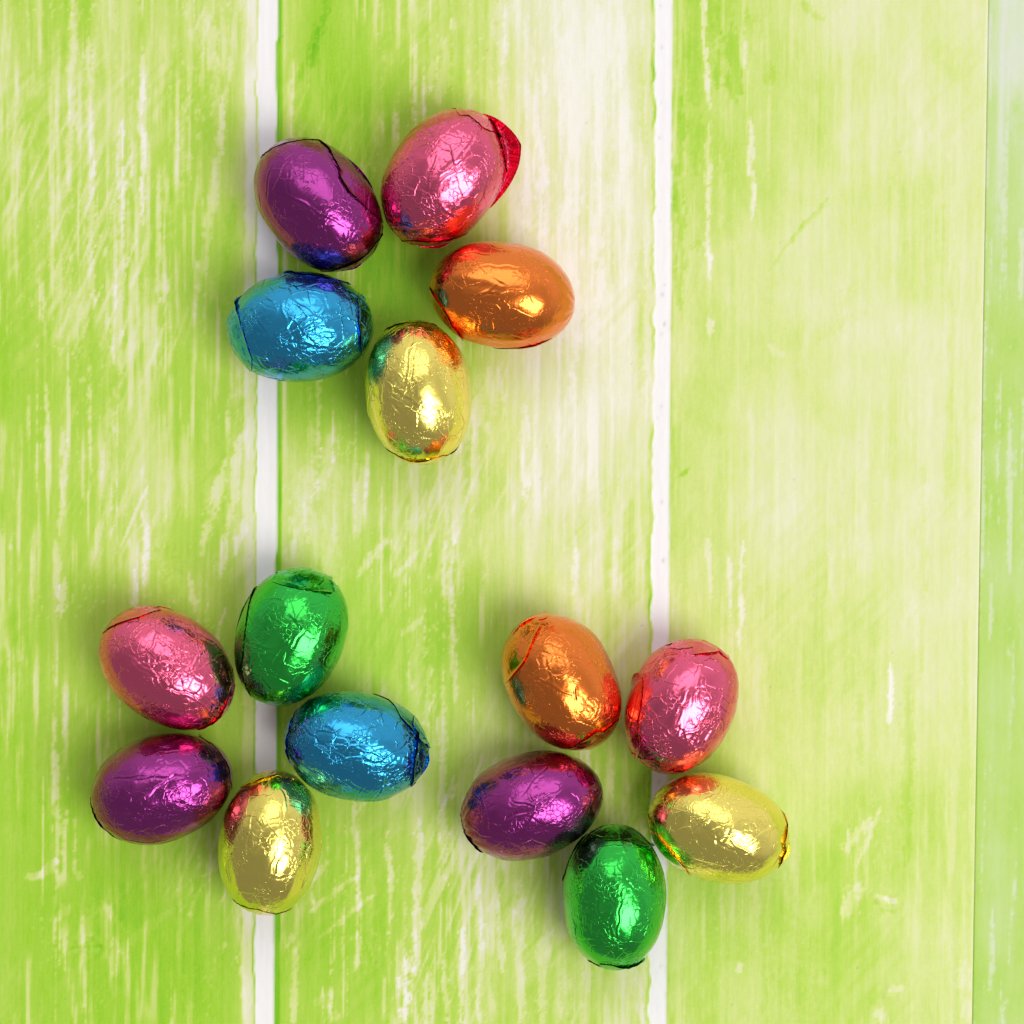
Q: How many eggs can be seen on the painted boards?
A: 15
